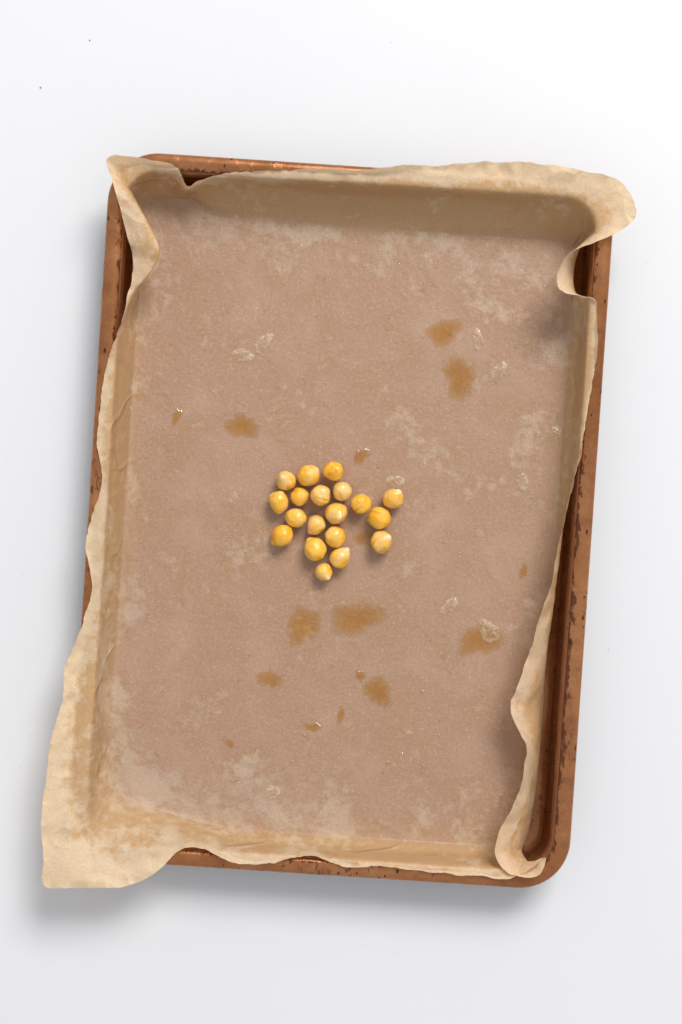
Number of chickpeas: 19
